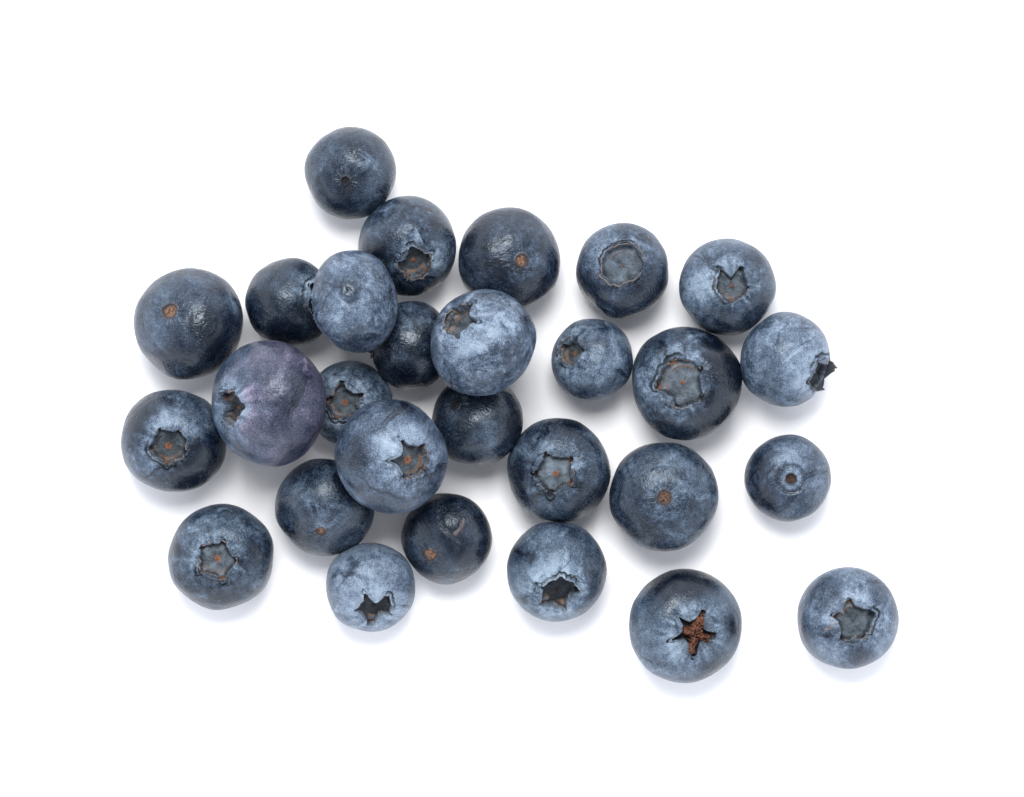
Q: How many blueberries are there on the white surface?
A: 28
